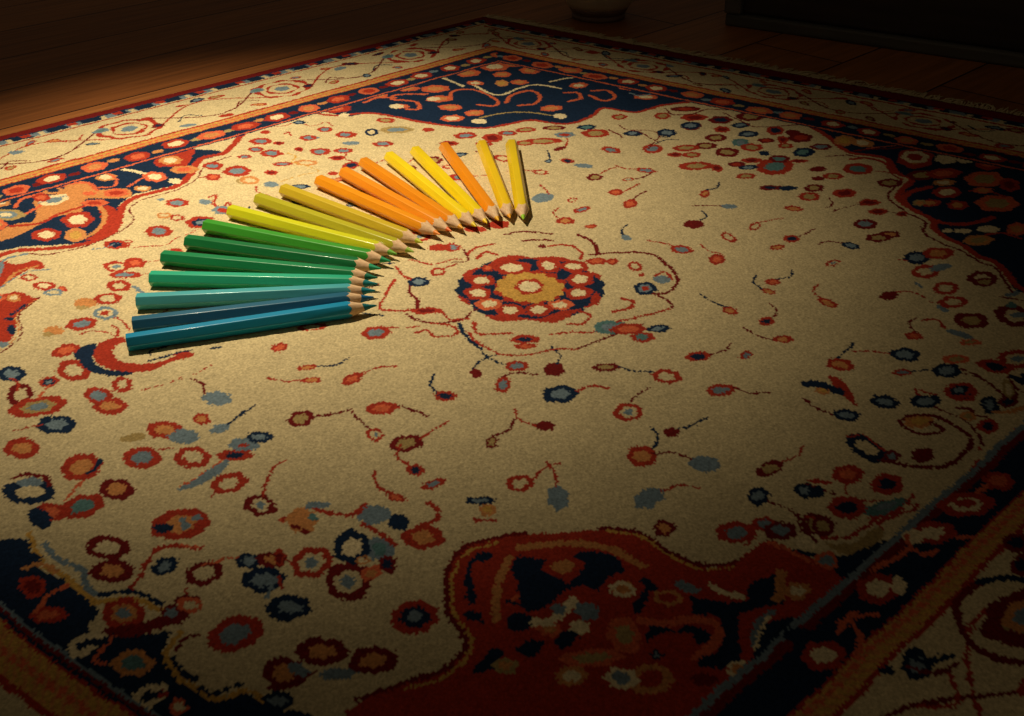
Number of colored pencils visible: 18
